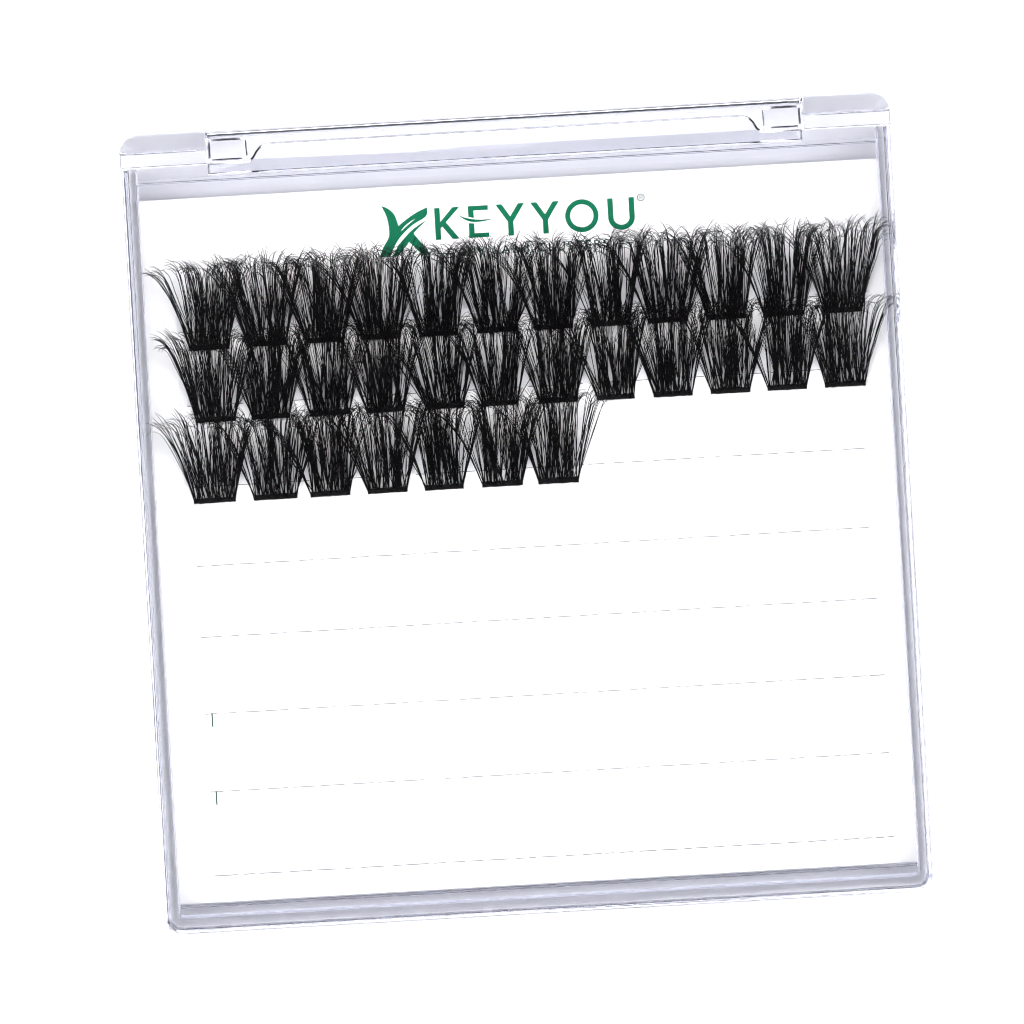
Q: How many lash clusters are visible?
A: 31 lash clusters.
